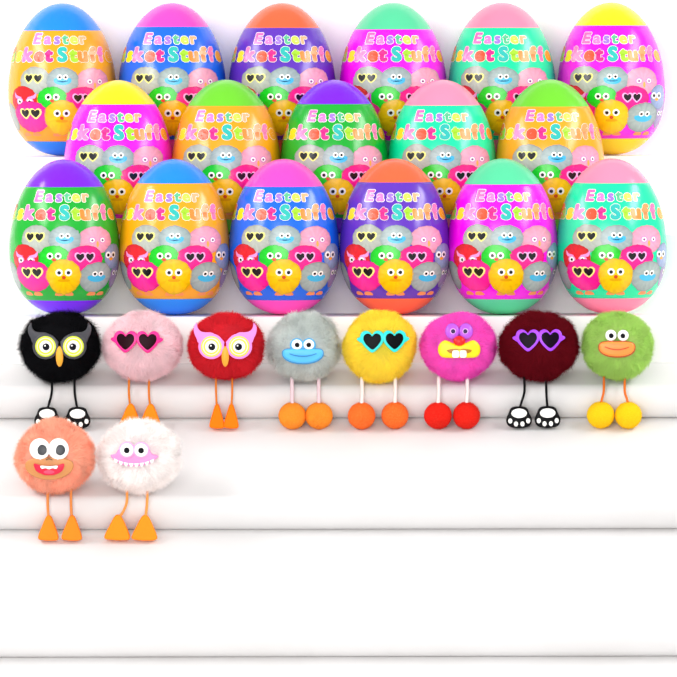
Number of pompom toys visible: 10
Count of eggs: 17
